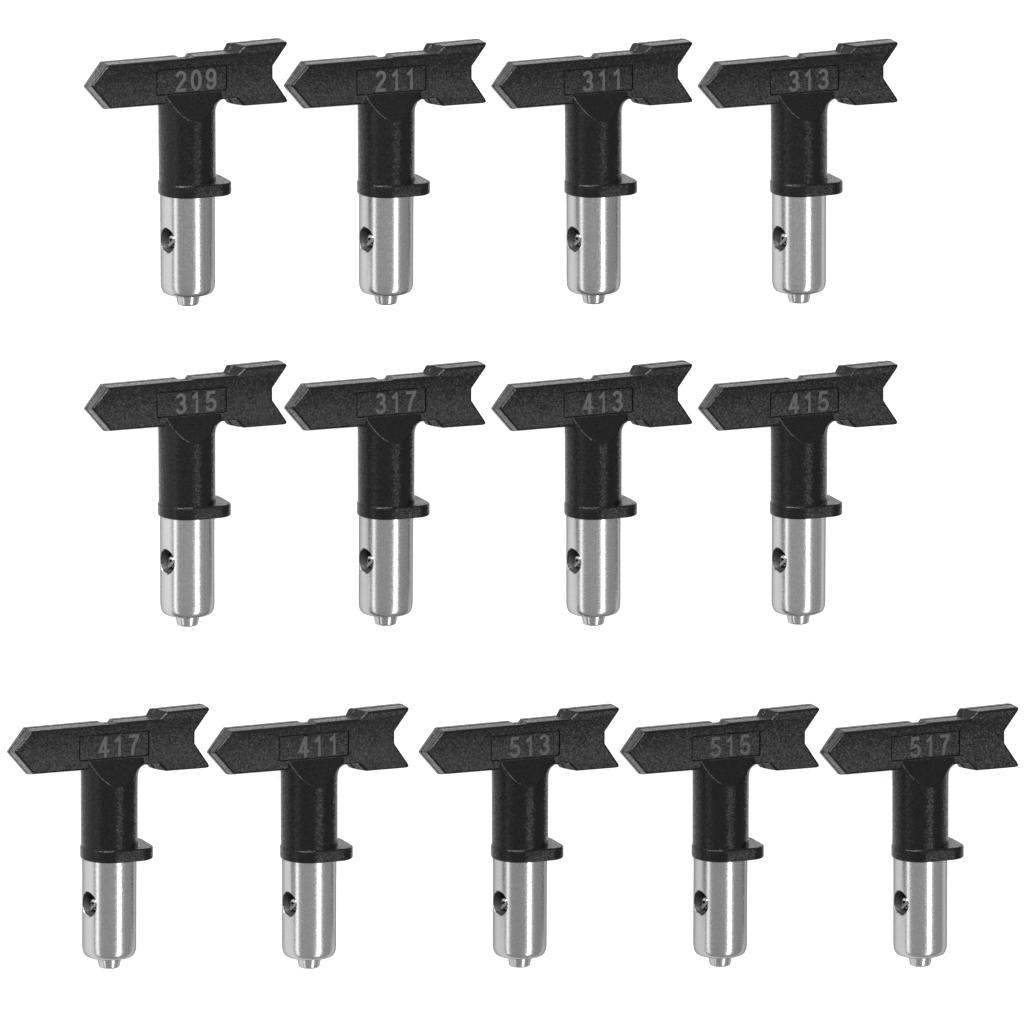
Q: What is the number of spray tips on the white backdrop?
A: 13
